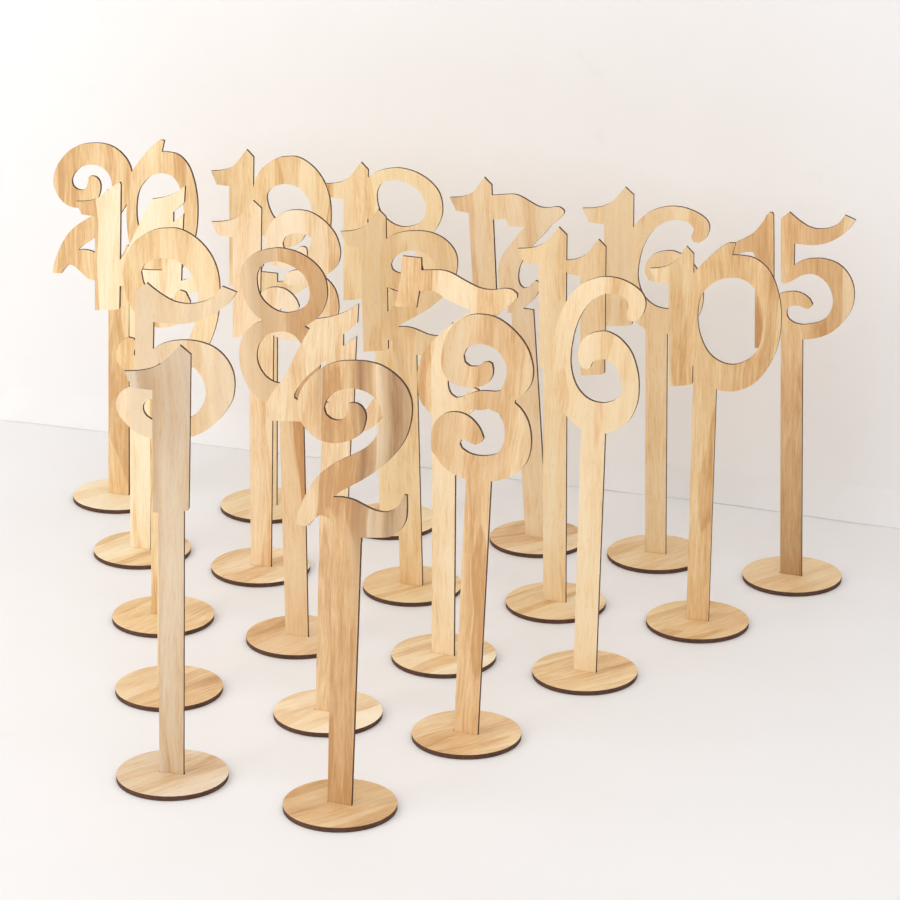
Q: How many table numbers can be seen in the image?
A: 20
